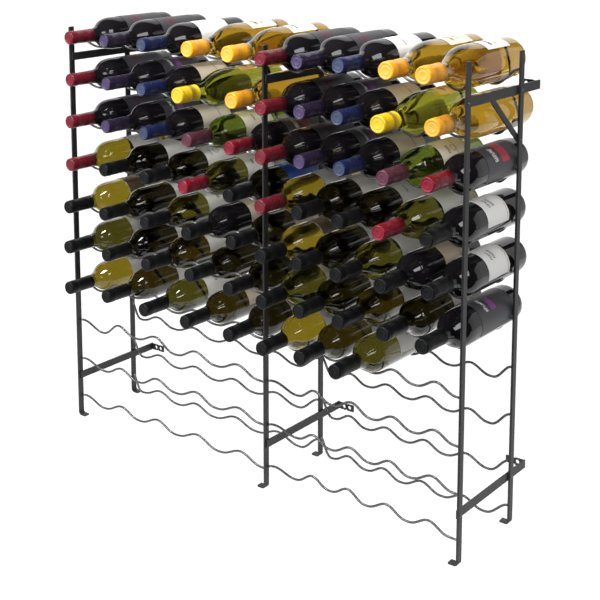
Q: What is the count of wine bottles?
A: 68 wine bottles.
